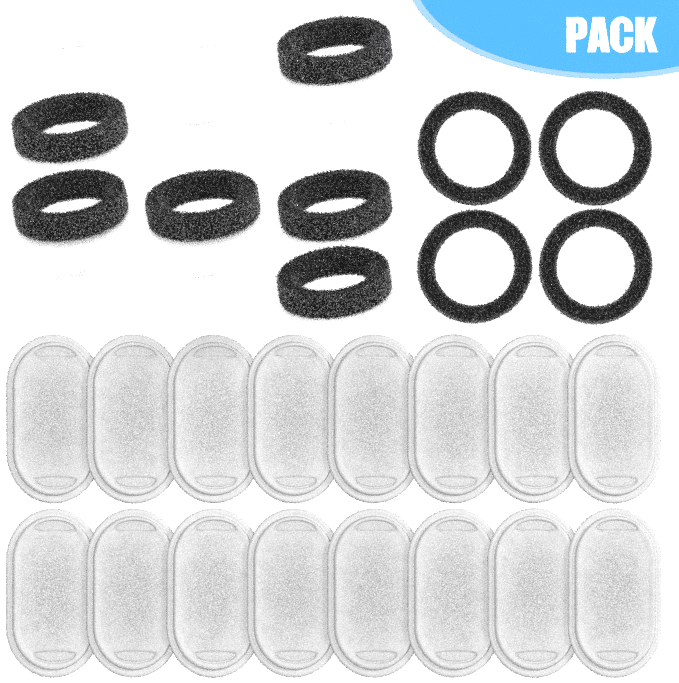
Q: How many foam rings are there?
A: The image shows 10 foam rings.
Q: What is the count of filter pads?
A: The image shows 16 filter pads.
